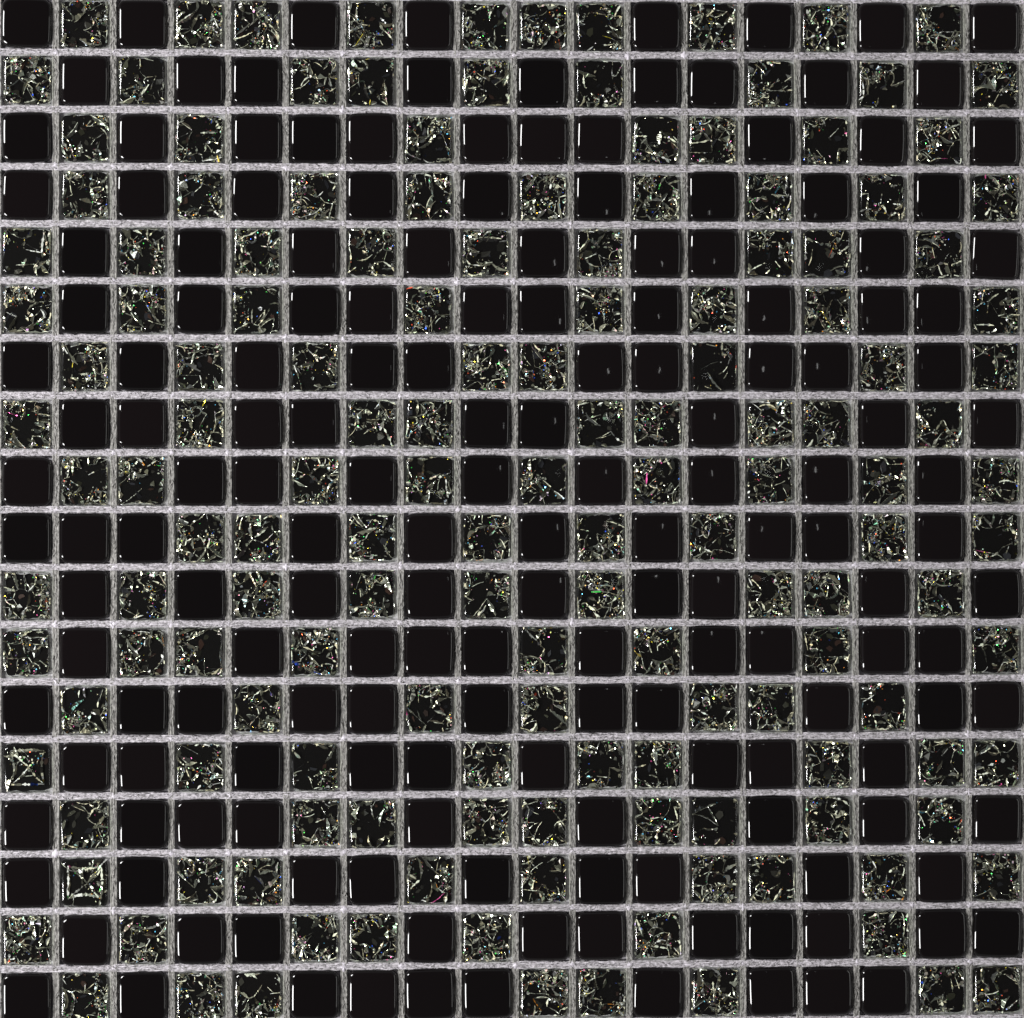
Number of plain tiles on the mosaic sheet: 172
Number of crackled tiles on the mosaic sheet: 152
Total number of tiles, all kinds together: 324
